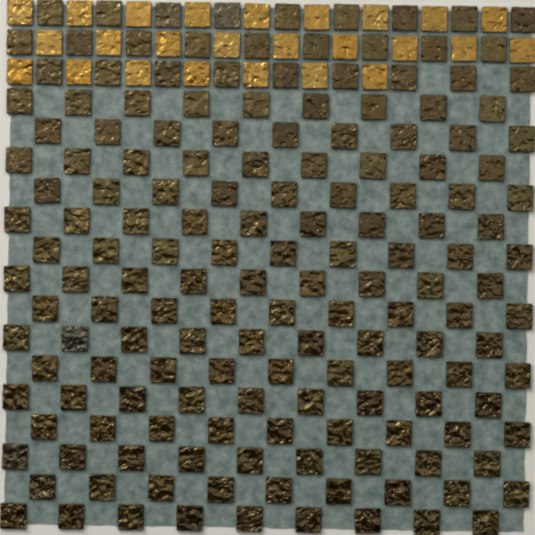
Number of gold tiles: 25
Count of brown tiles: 162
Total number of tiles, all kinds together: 187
